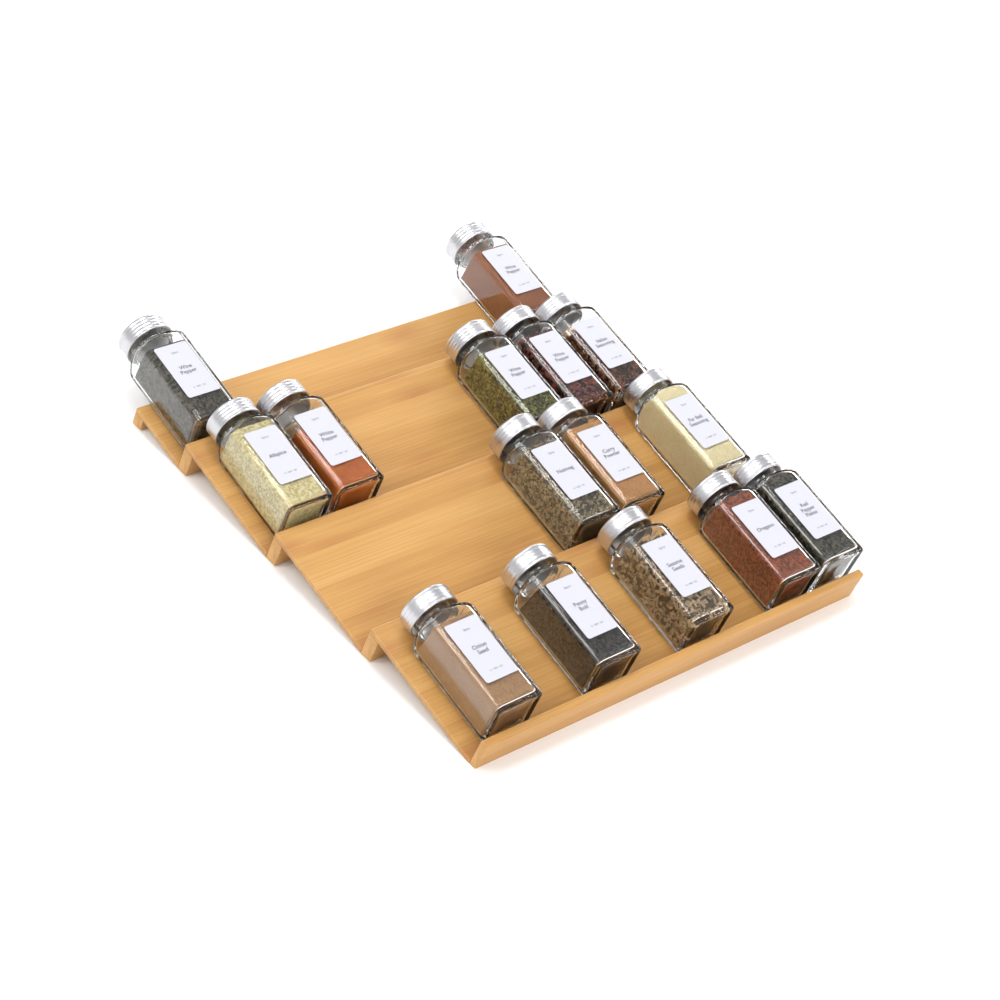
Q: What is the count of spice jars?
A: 15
